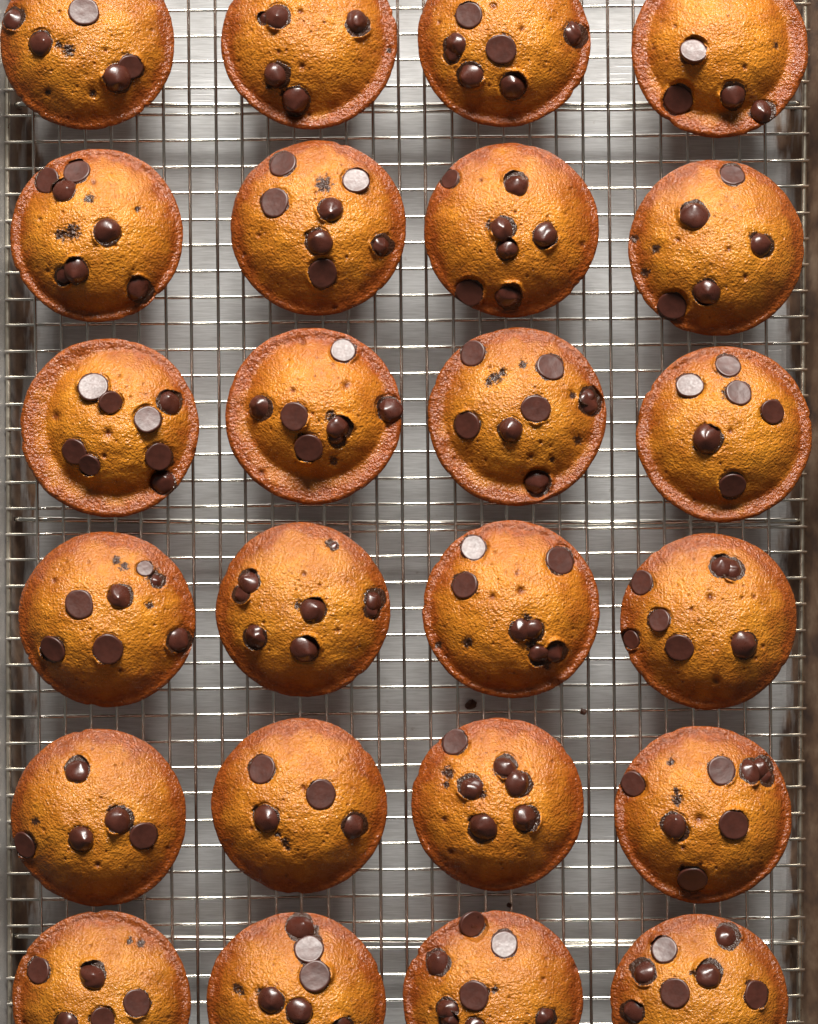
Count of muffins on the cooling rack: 24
